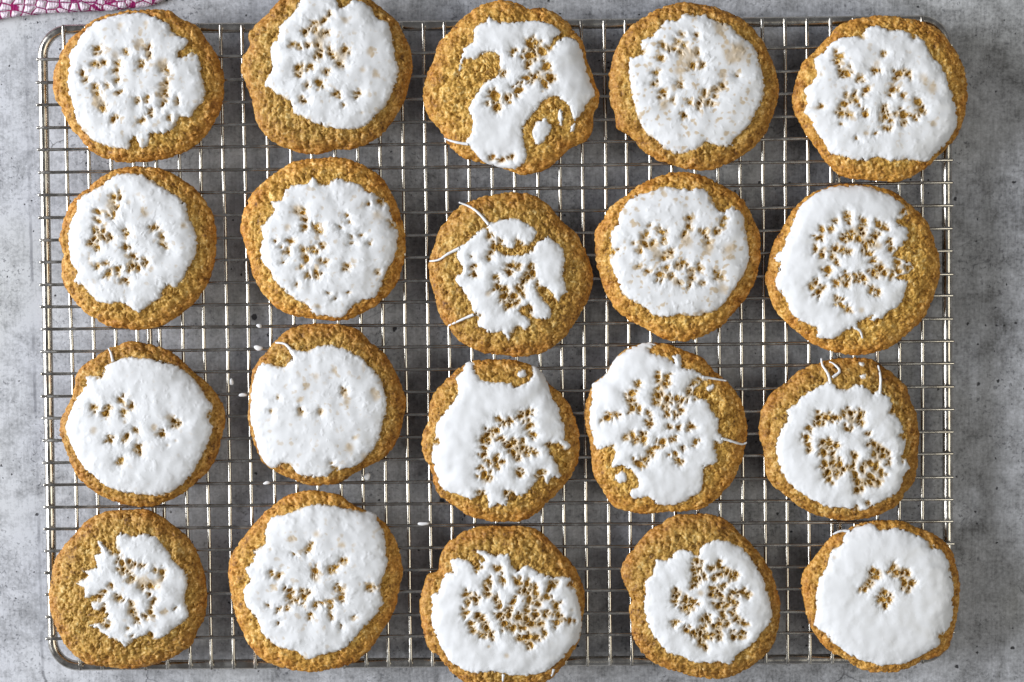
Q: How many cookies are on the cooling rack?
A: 20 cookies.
